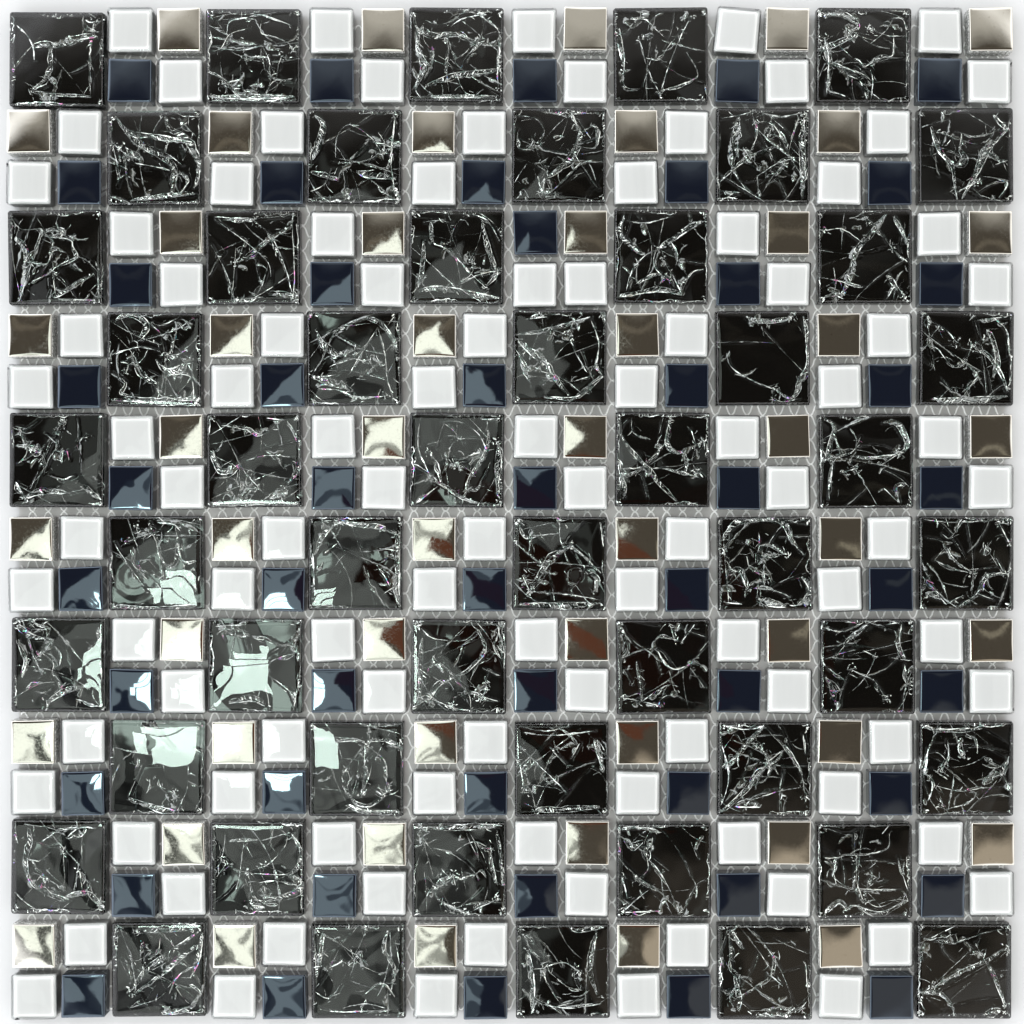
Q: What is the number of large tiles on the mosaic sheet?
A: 50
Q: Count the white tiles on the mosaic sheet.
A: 100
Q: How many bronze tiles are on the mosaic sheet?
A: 50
